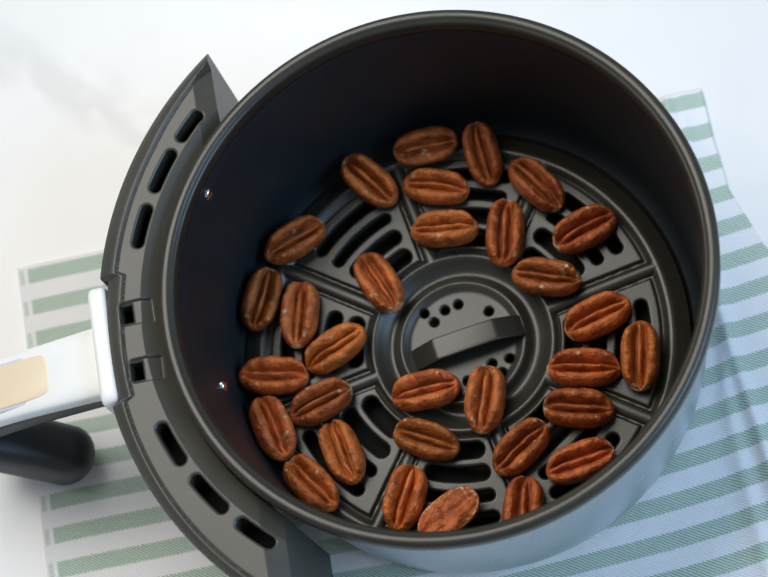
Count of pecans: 31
